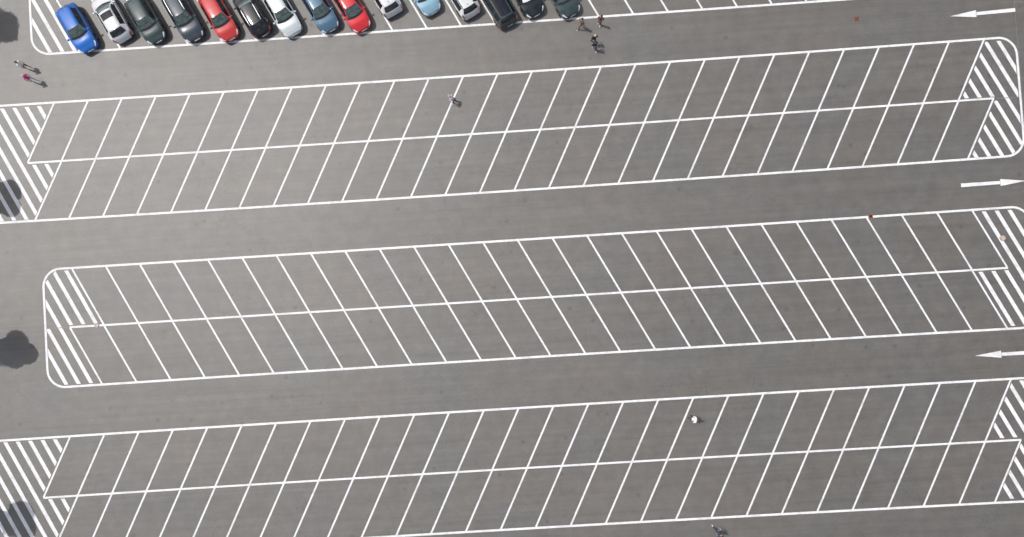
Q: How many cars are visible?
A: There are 15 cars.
